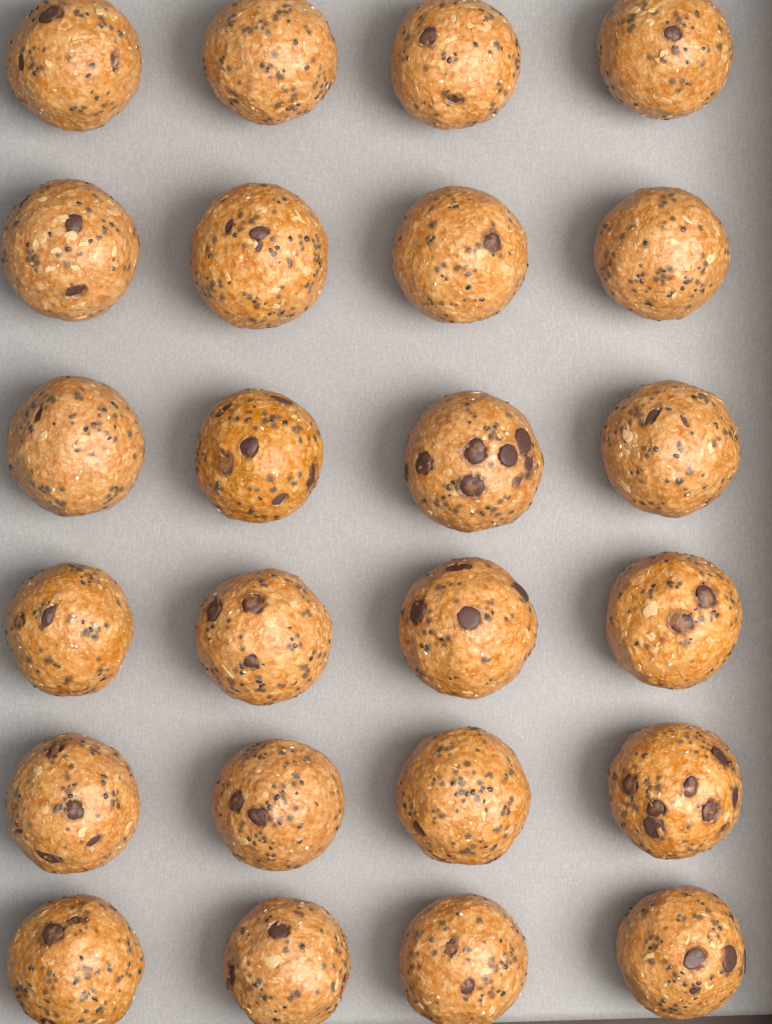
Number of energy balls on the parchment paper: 24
